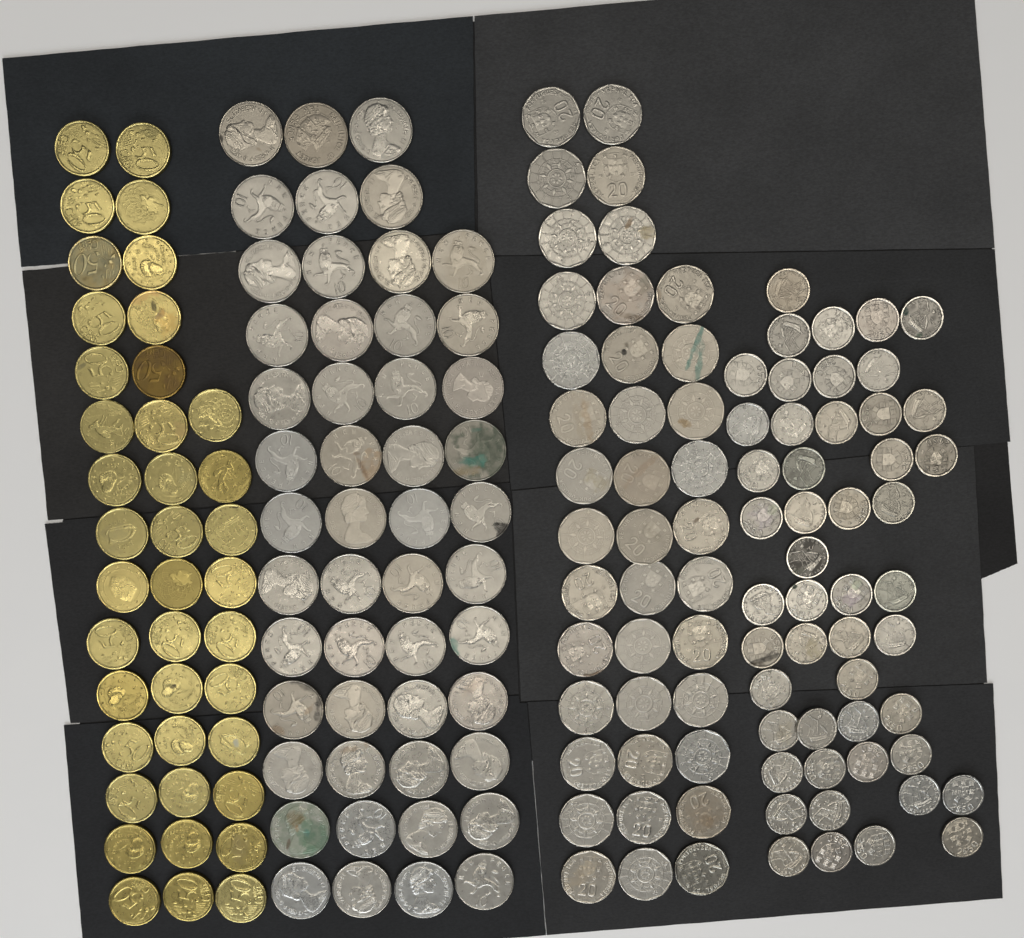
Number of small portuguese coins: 49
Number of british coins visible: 50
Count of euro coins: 40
